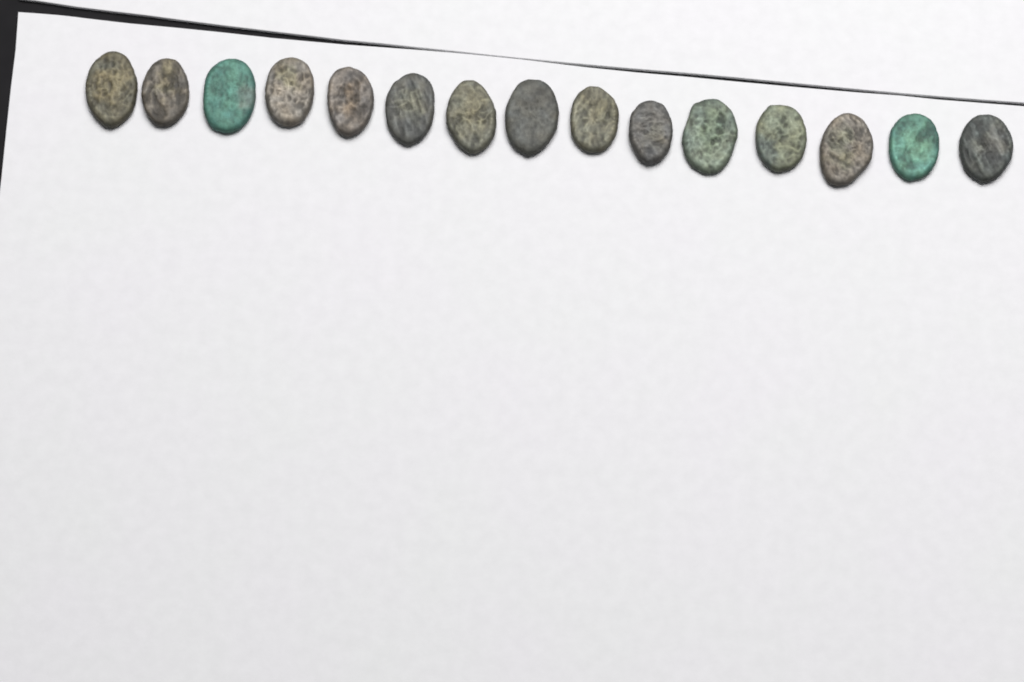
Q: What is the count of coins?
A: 15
